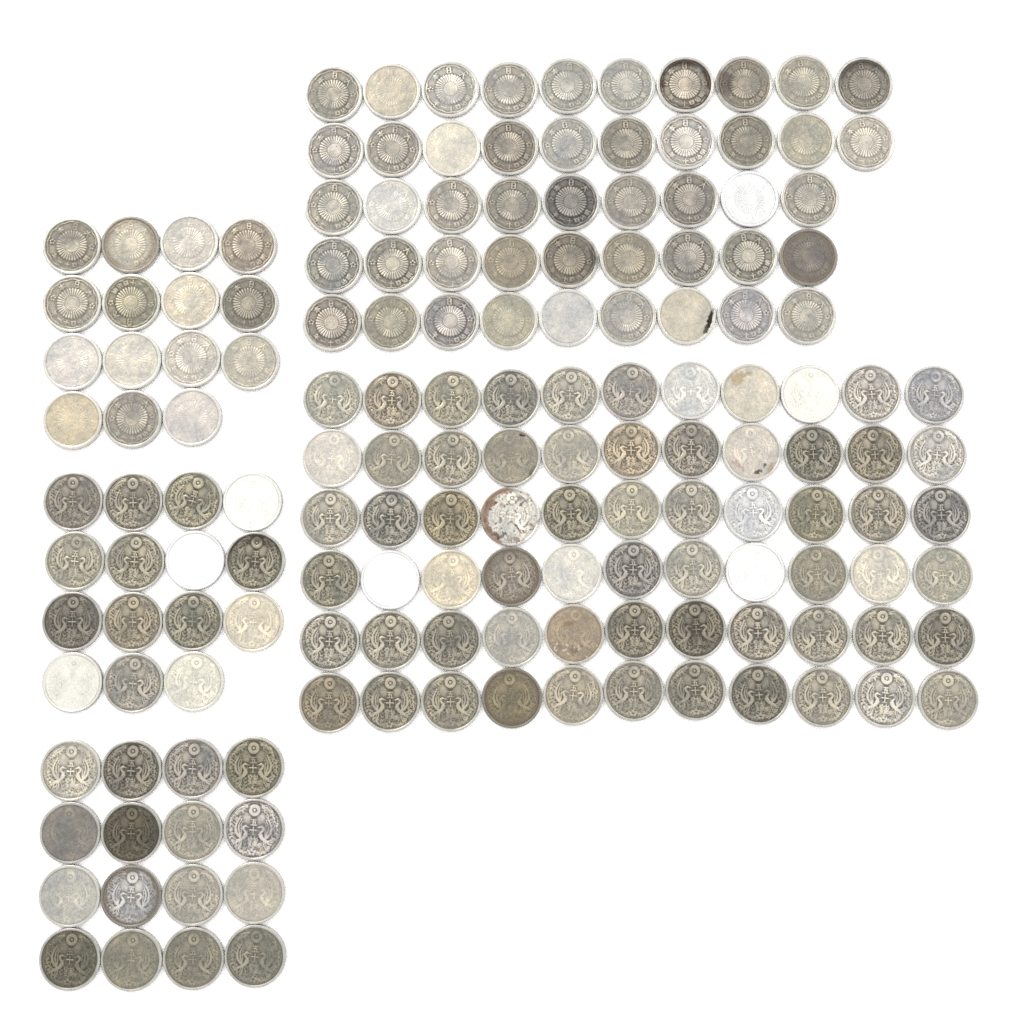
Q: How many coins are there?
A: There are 159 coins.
